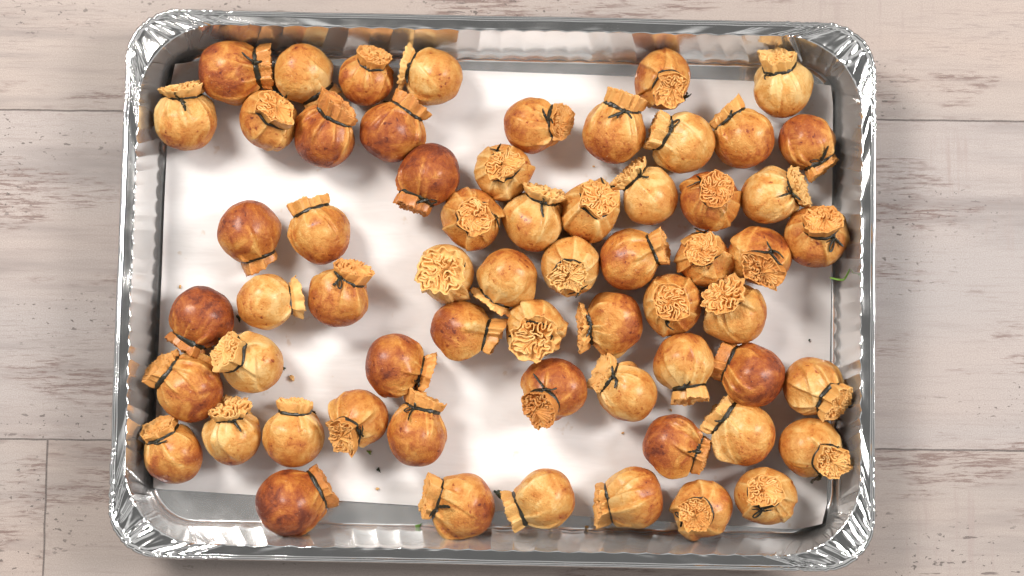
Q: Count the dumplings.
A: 62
